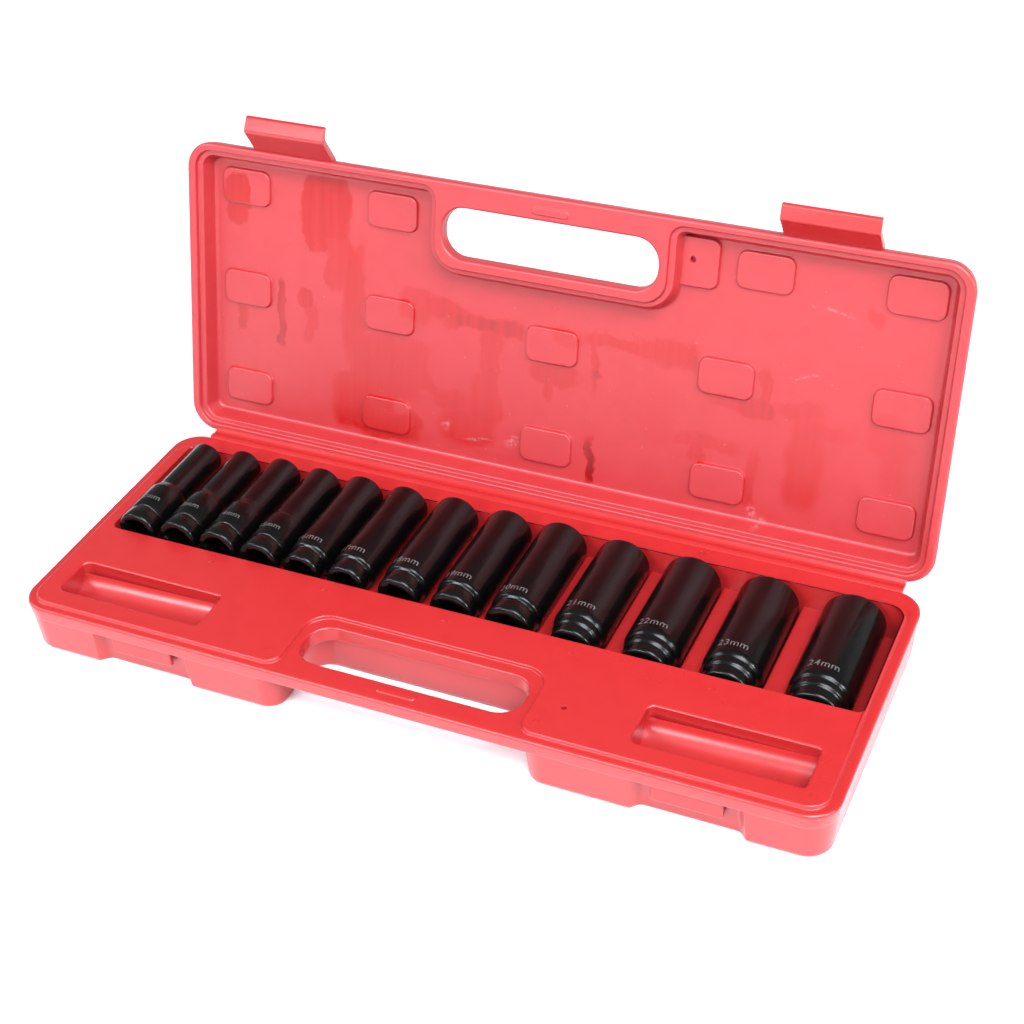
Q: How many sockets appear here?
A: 13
